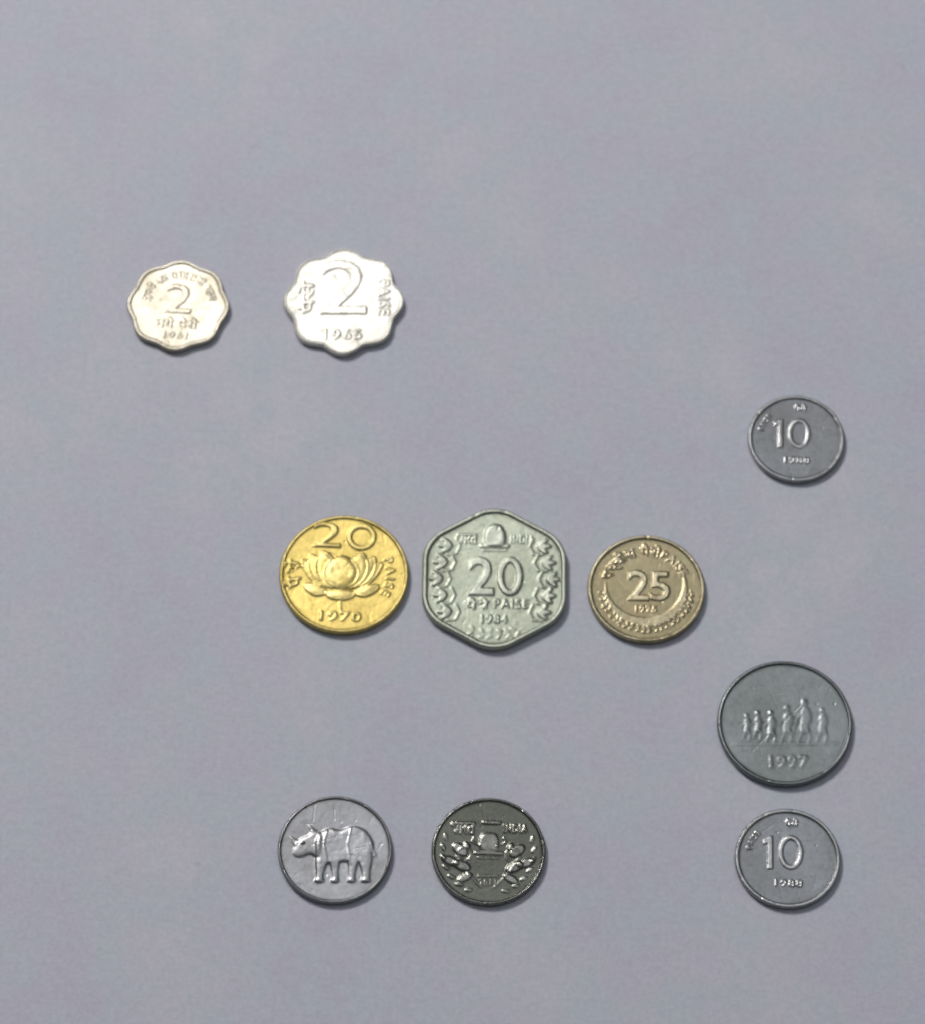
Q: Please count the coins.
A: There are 10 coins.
